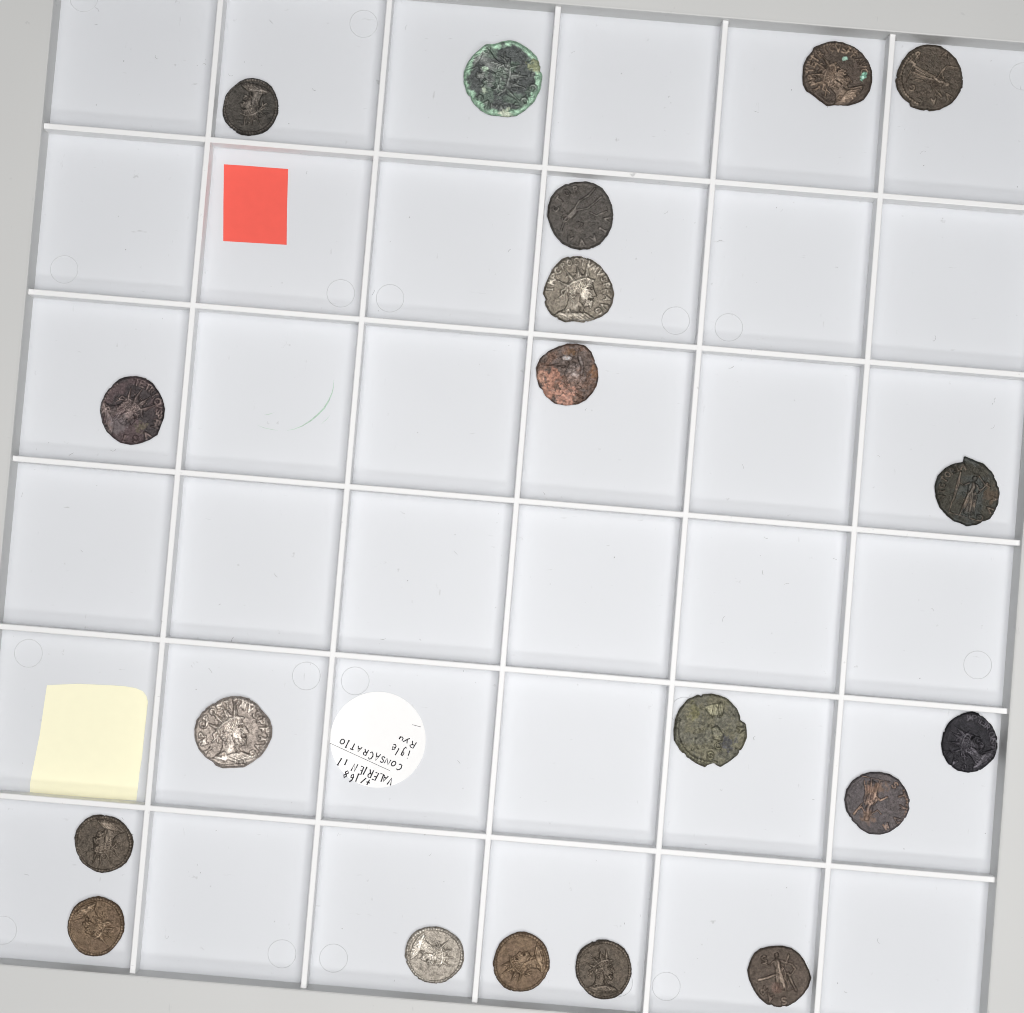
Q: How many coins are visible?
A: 19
